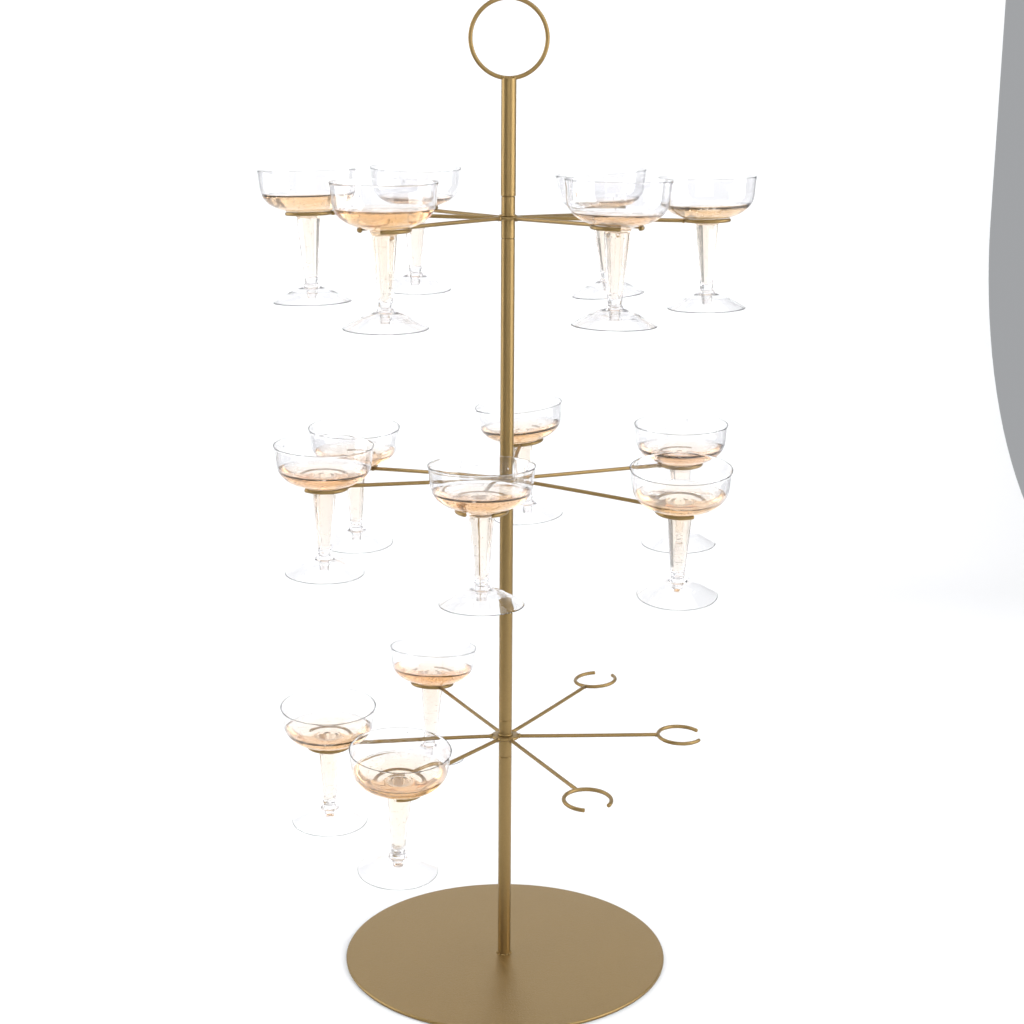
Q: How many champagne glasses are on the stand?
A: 15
